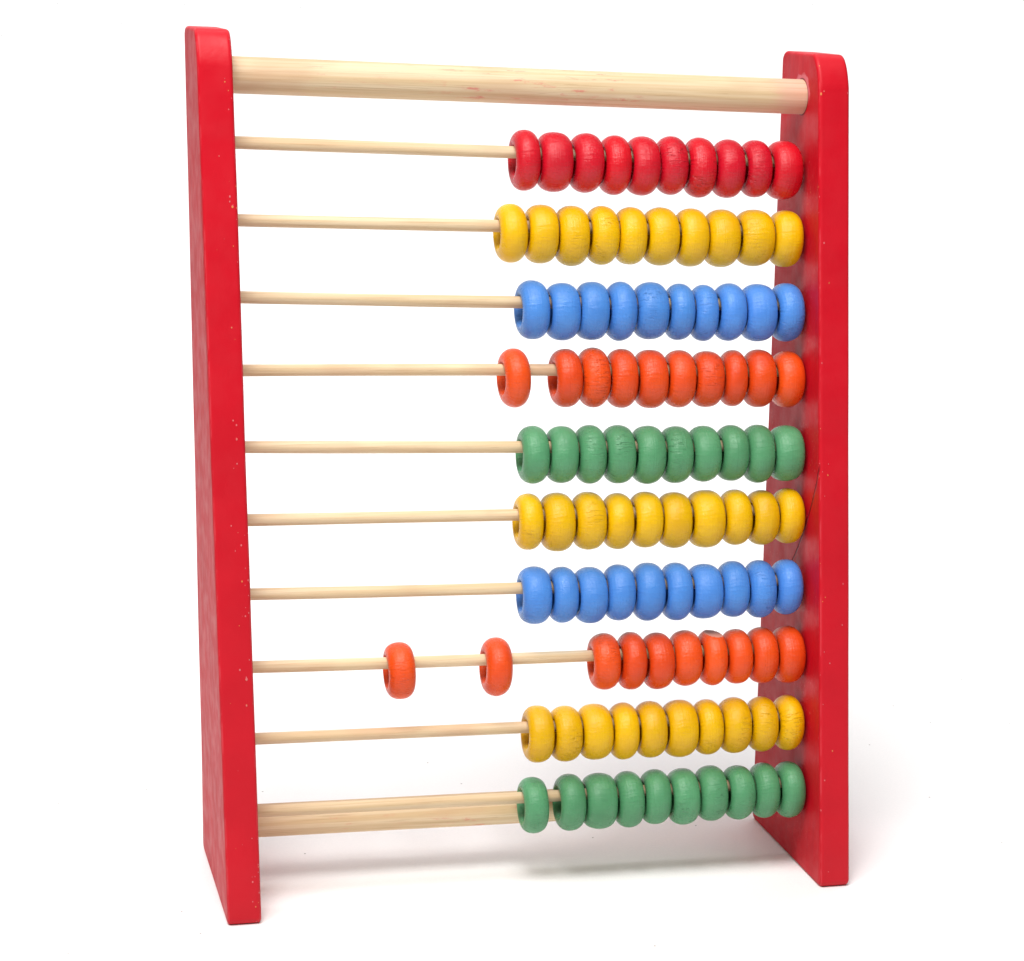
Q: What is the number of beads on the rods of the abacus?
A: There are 100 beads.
